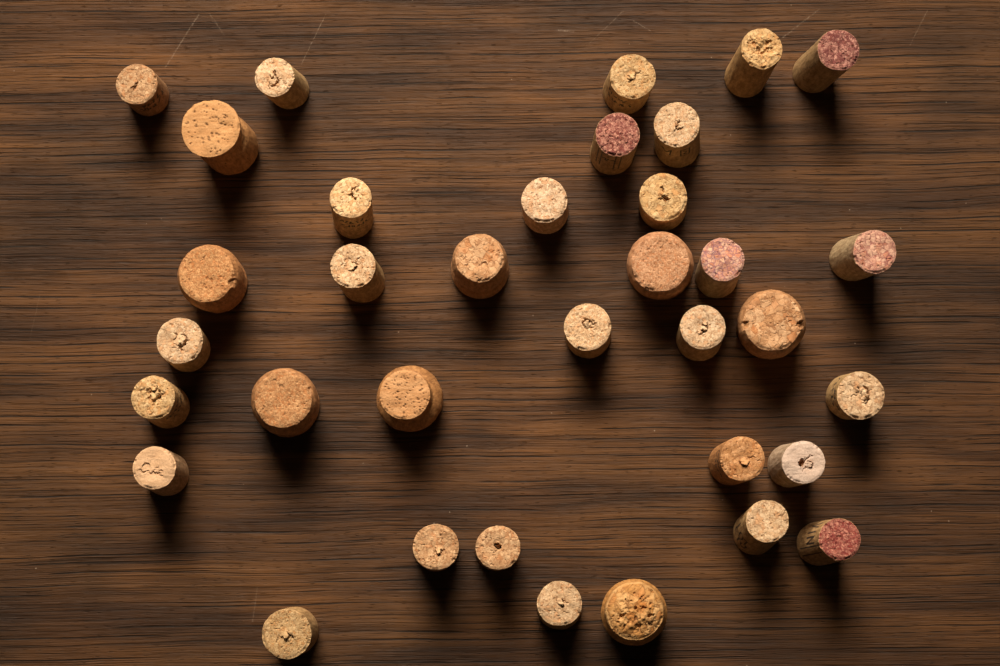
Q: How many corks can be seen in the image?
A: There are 35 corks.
